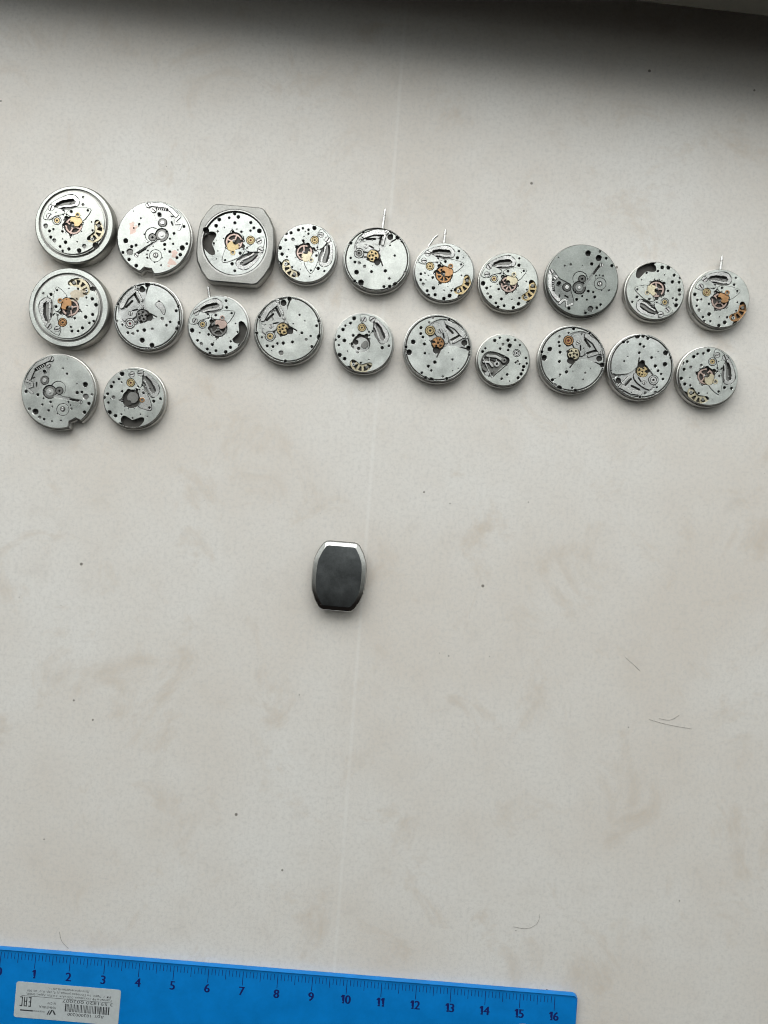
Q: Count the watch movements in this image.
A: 22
